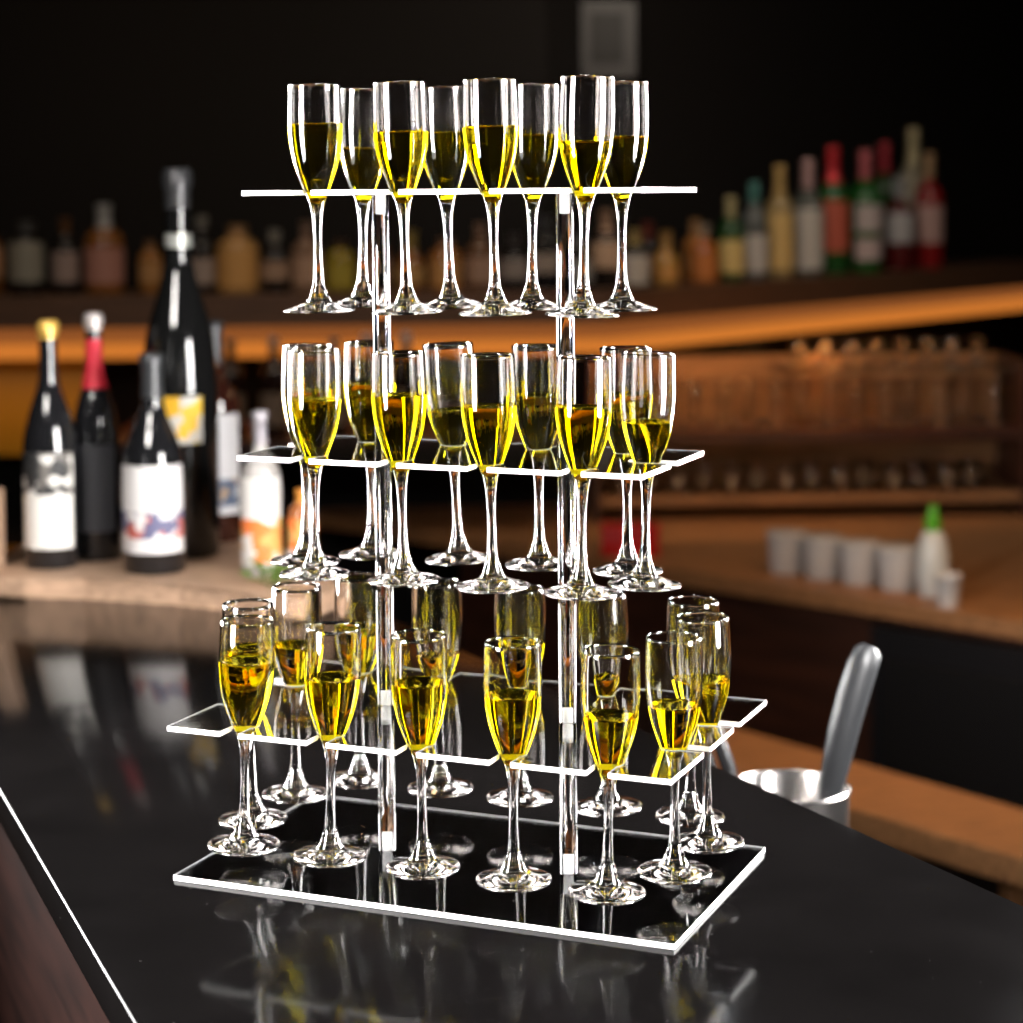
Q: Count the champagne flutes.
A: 32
